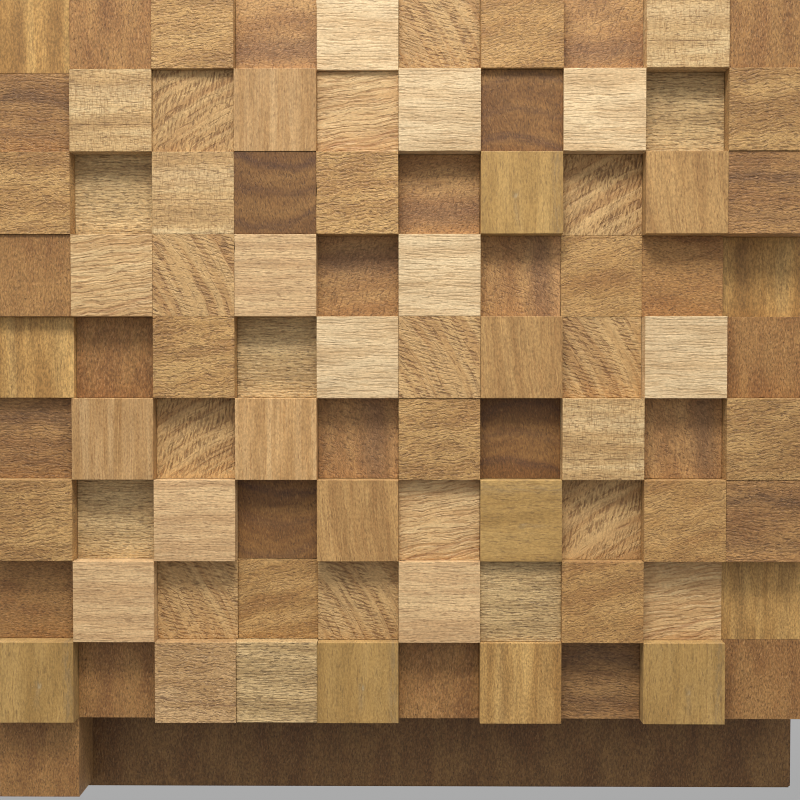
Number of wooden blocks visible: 91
